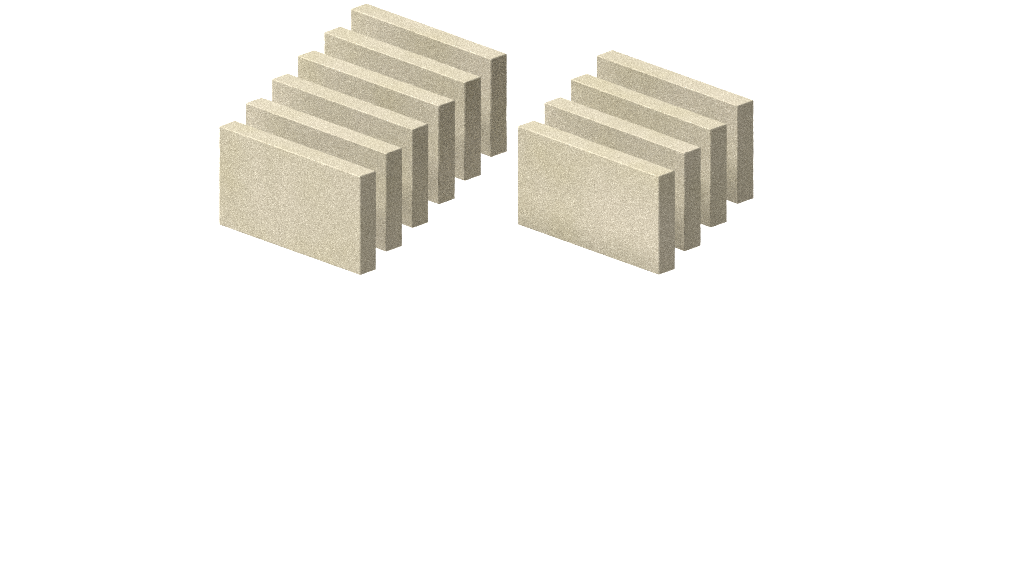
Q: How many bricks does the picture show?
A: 10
